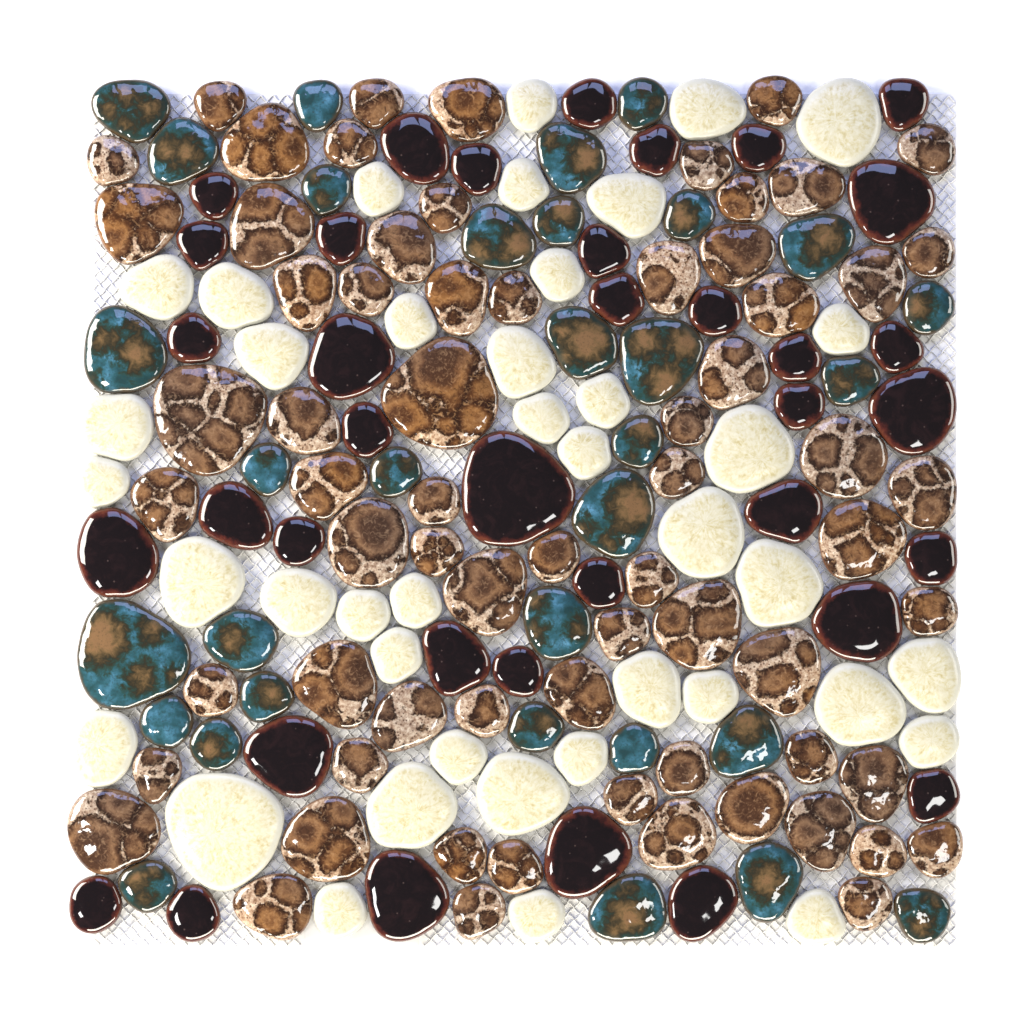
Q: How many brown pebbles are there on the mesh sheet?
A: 68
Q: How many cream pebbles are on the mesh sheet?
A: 40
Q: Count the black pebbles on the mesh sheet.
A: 37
